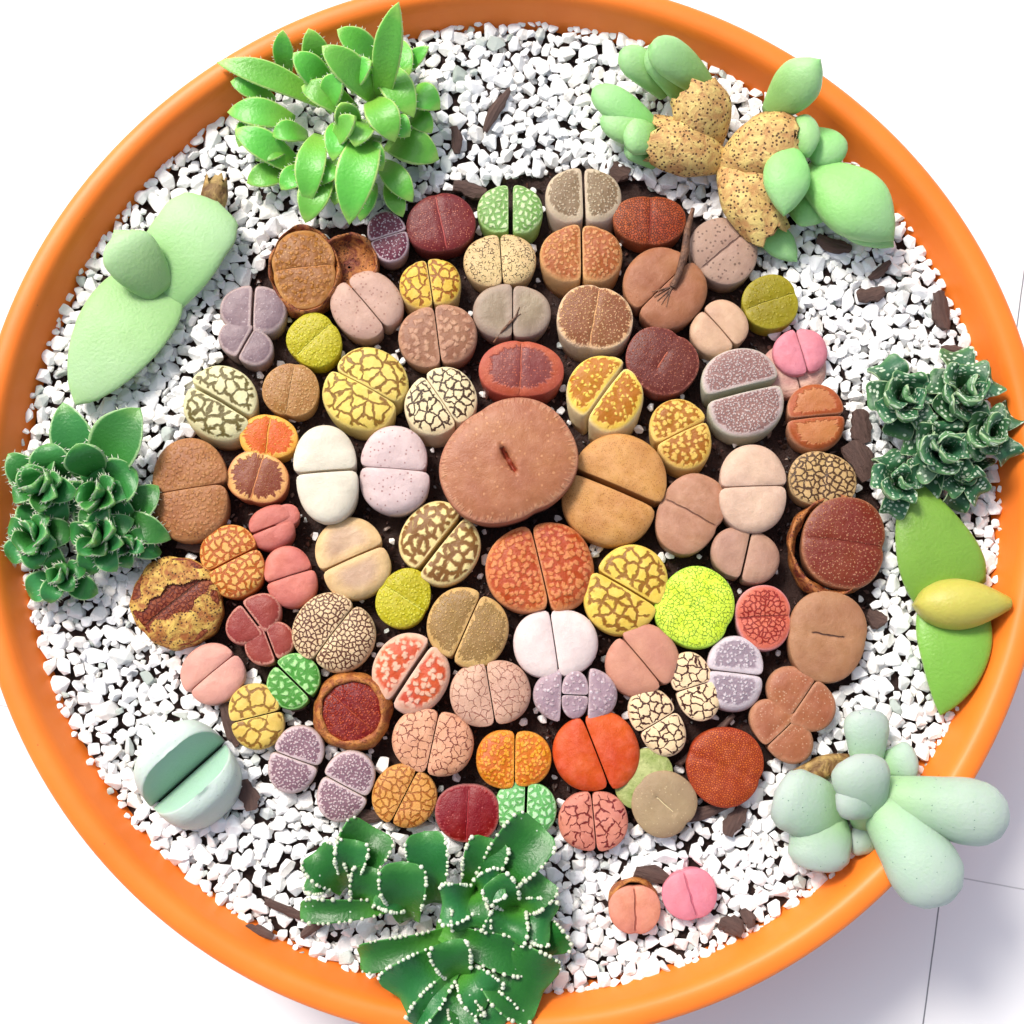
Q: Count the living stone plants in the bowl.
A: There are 86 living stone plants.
